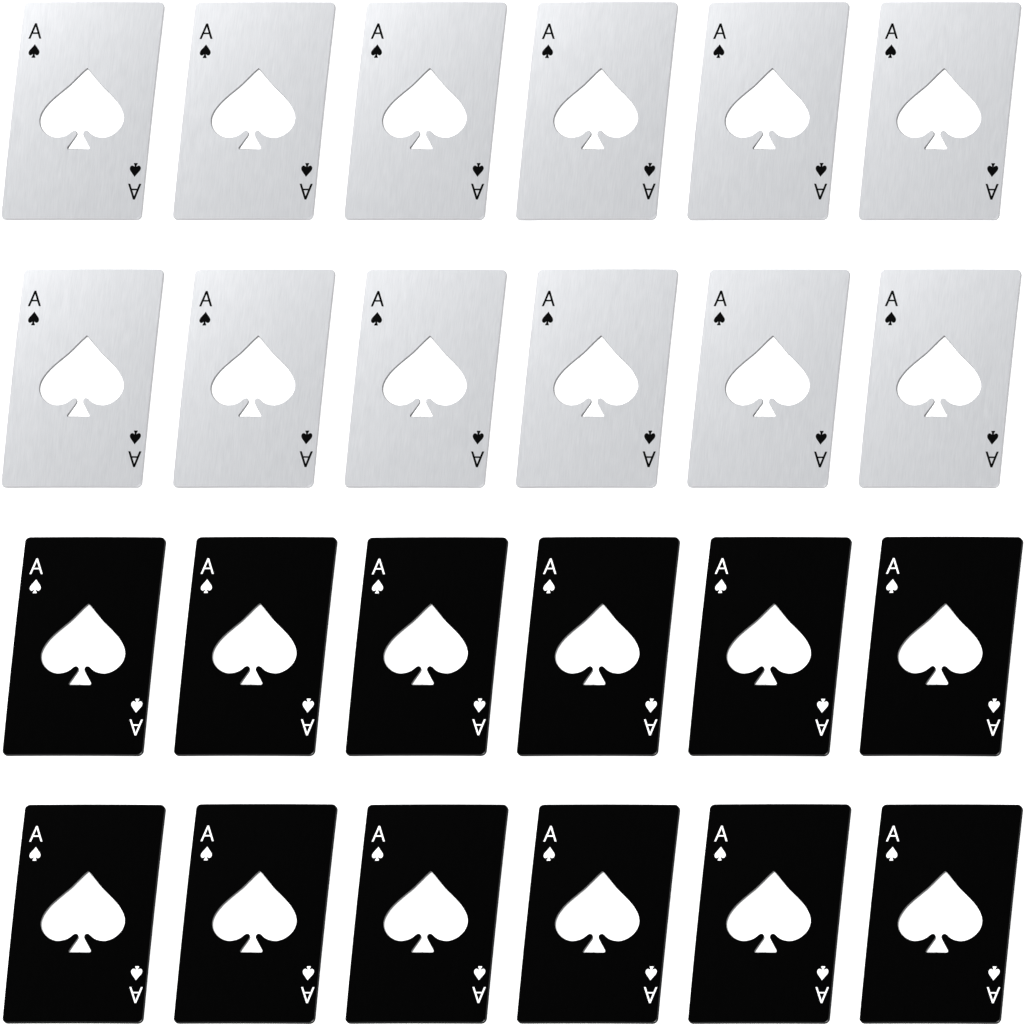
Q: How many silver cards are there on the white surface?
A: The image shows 12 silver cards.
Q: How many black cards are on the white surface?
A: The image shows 12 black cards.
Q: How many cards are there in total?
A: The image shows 24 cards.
